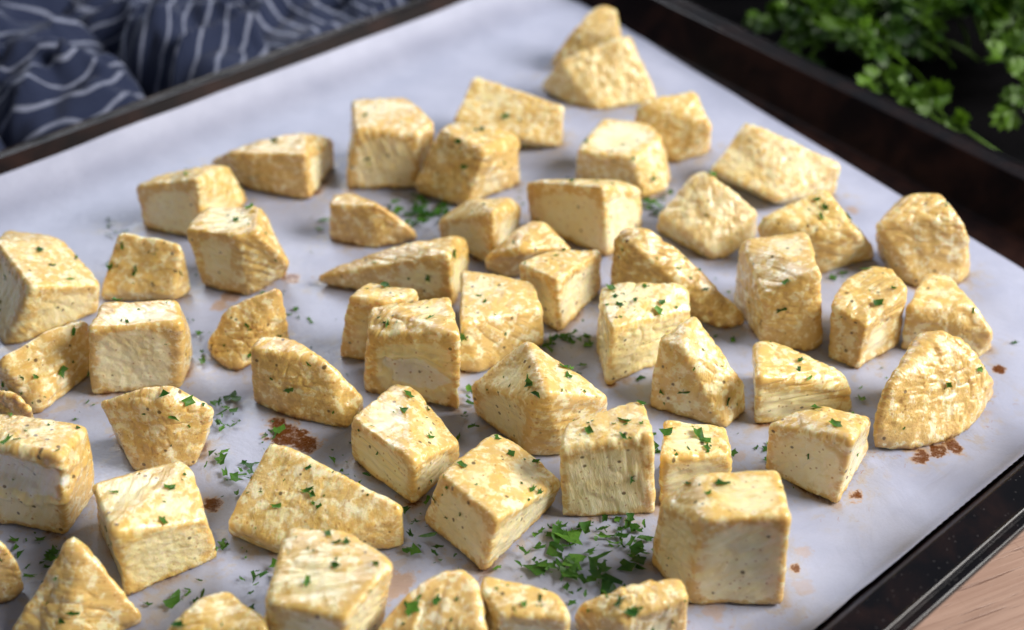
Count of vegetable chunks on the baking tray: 56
